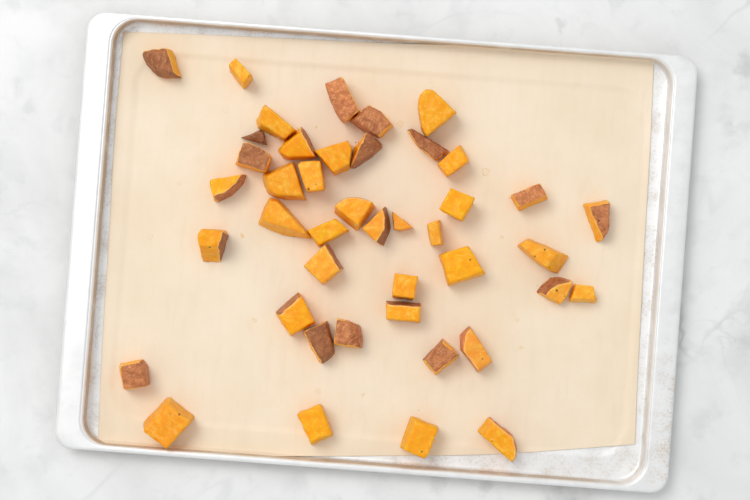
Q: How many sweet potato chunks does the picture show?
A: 43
